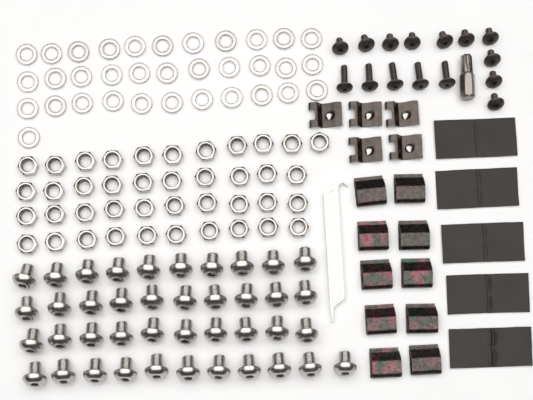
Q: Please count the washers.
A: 34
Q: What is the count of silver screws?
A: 41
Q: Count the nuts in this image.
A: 41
